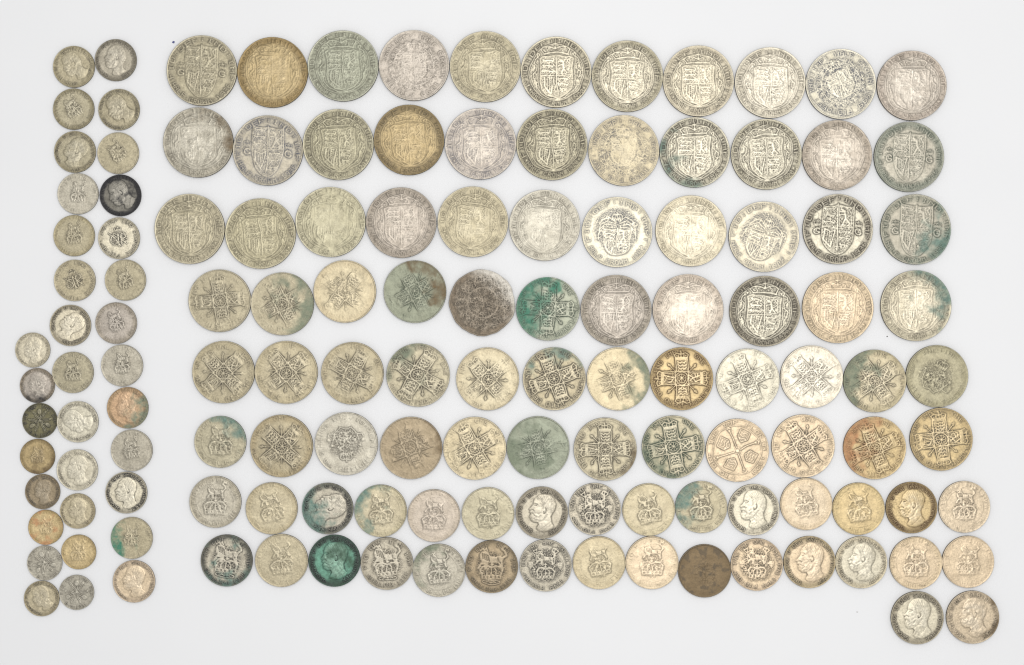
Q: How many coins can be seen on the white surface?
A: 134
